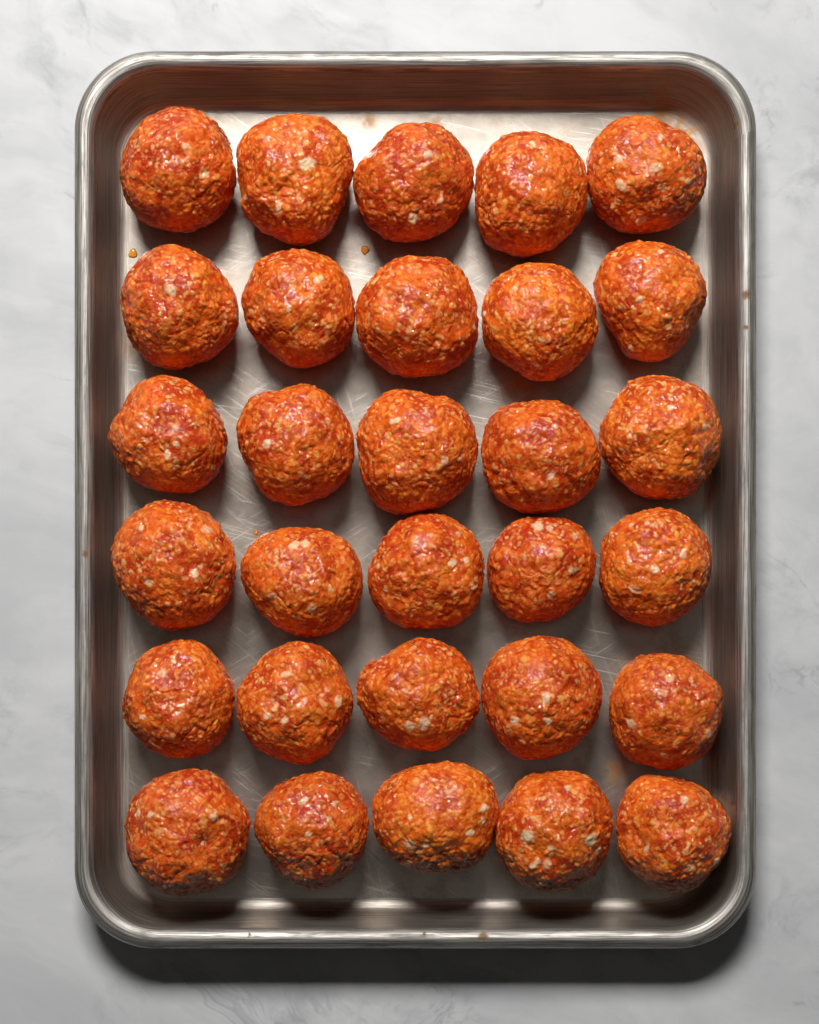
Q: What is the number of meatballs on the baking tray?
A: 30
